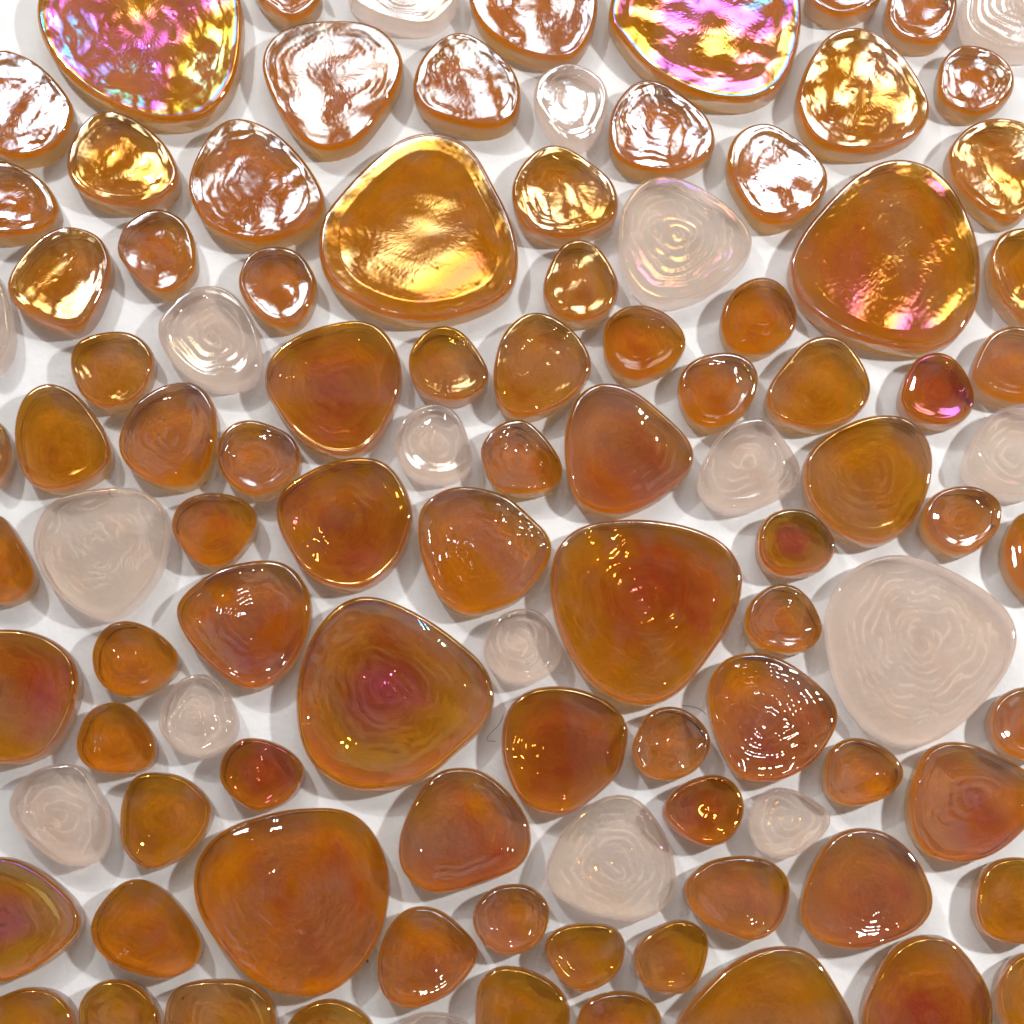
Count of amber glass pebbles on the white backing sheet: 85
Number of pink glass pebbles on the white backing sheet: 17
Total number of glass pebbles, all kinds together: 102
